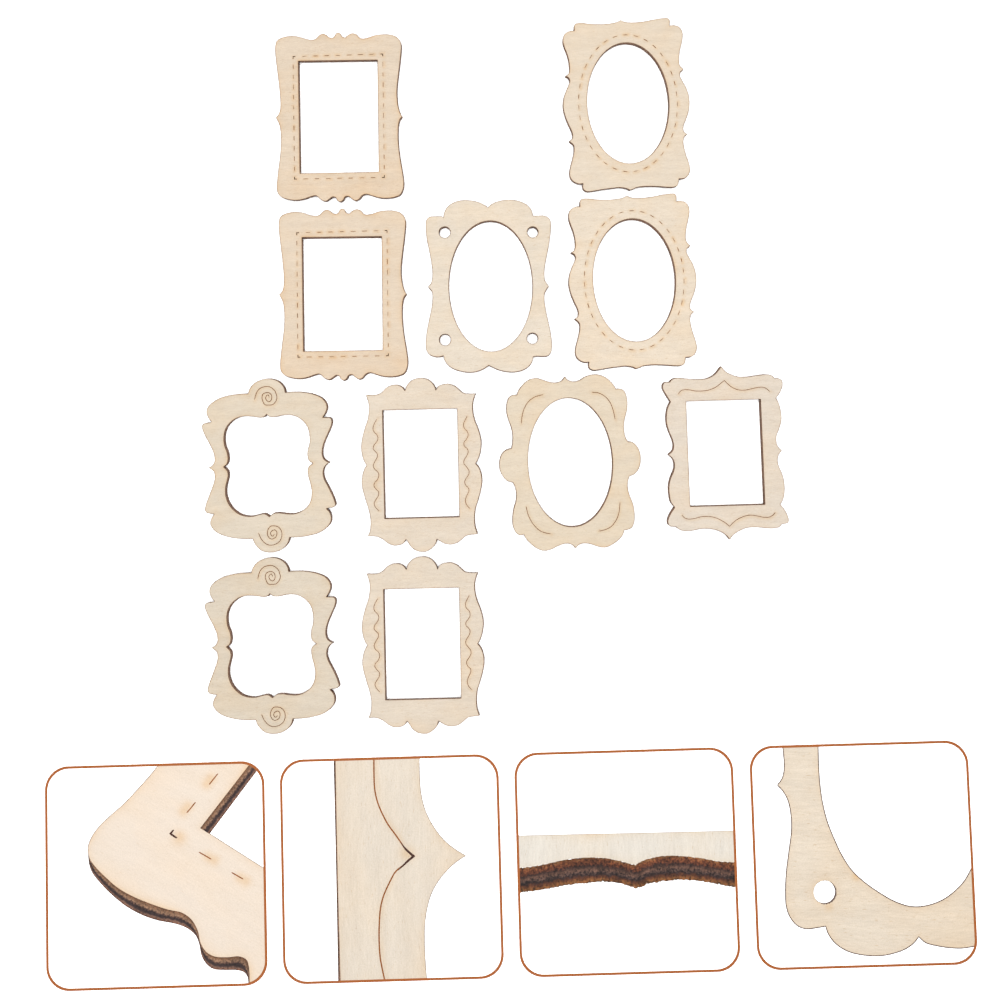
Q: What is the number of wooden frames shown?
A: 11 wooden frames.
